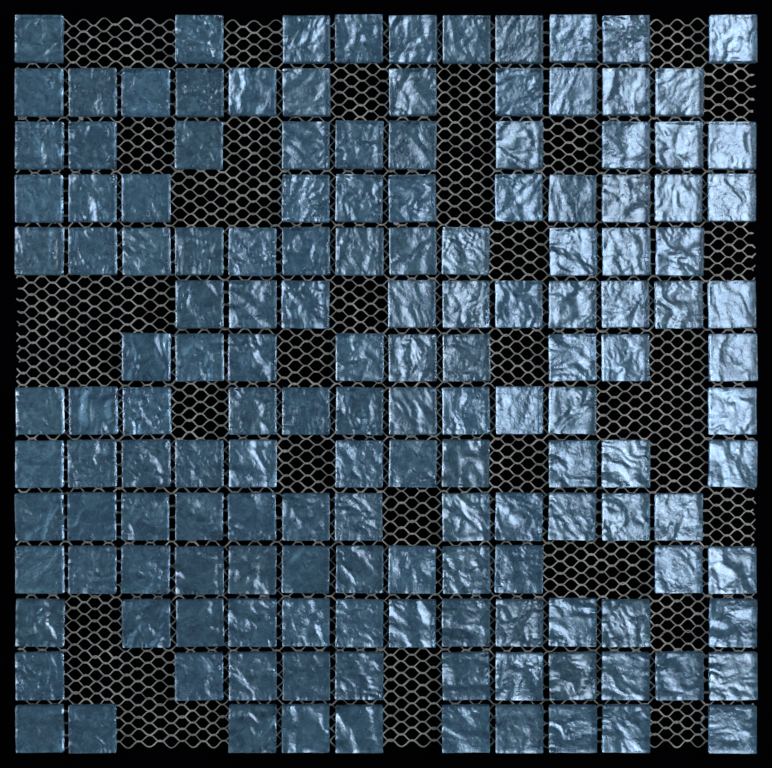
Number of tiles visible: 152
